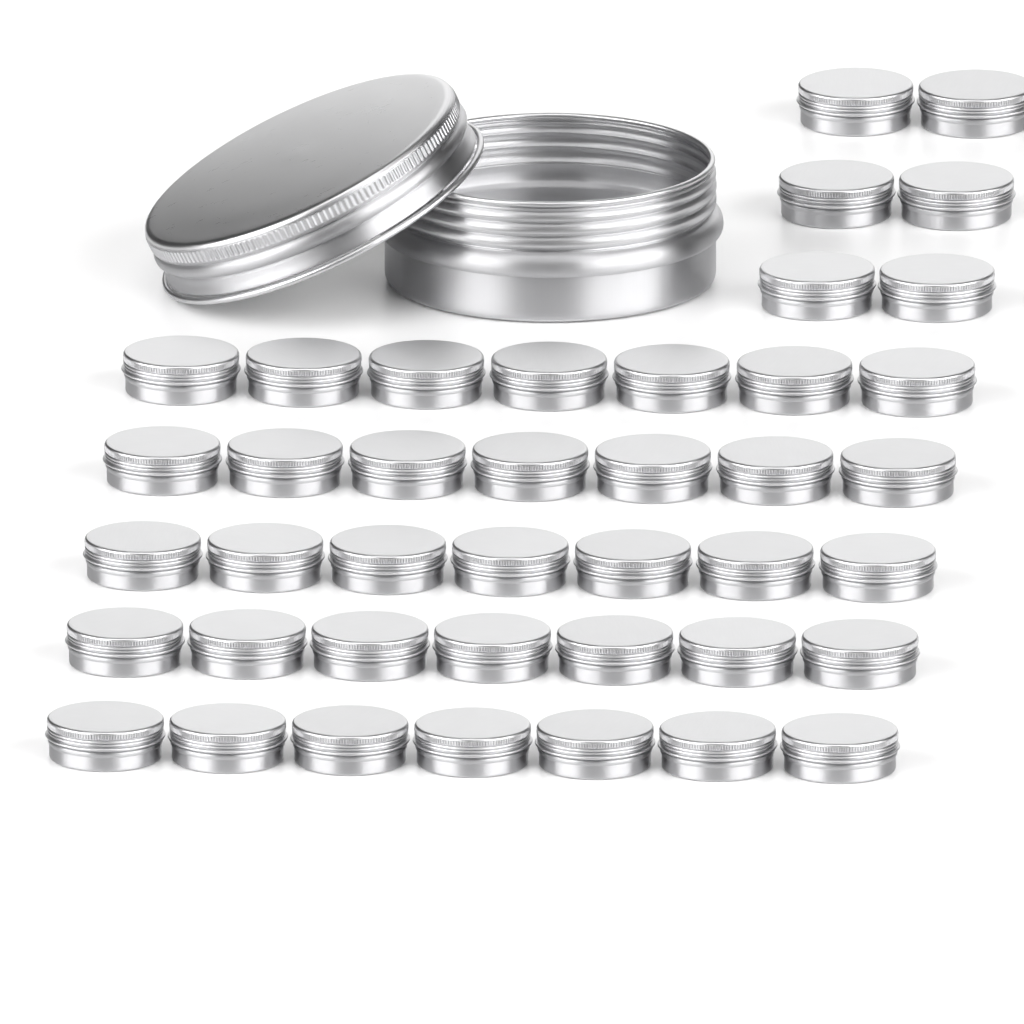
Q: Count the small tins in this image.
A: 41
